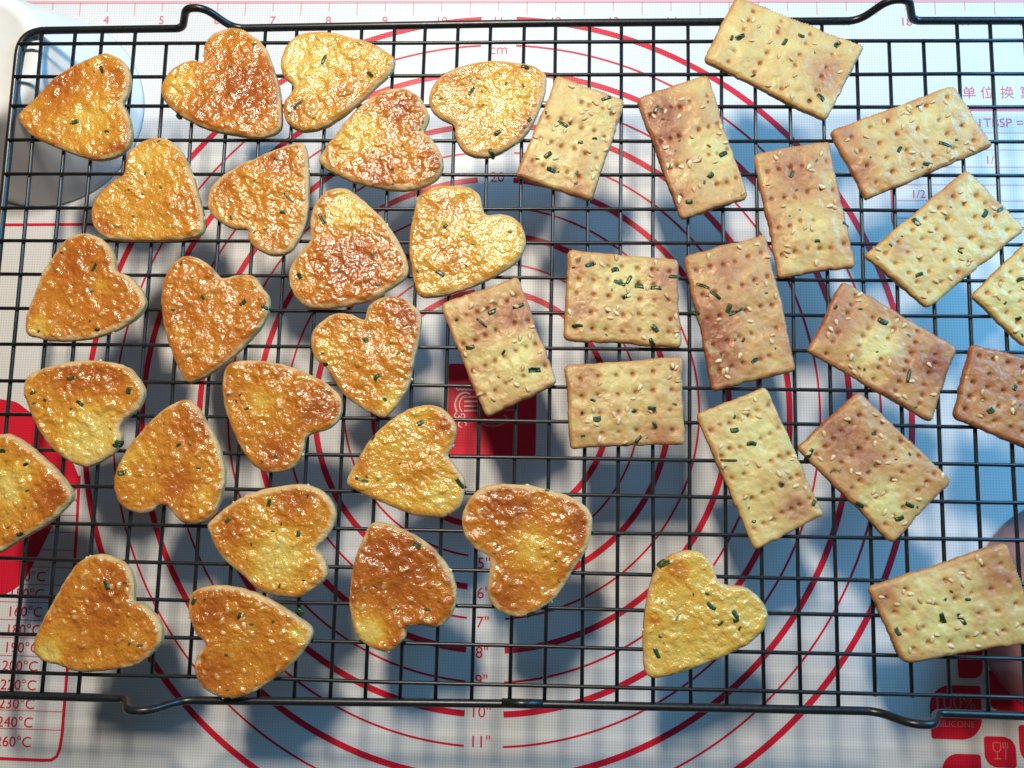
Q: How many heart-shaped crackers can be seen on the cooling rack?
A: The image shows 23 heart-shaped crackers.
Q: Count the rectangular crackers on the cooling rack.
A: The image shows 16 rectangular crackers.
